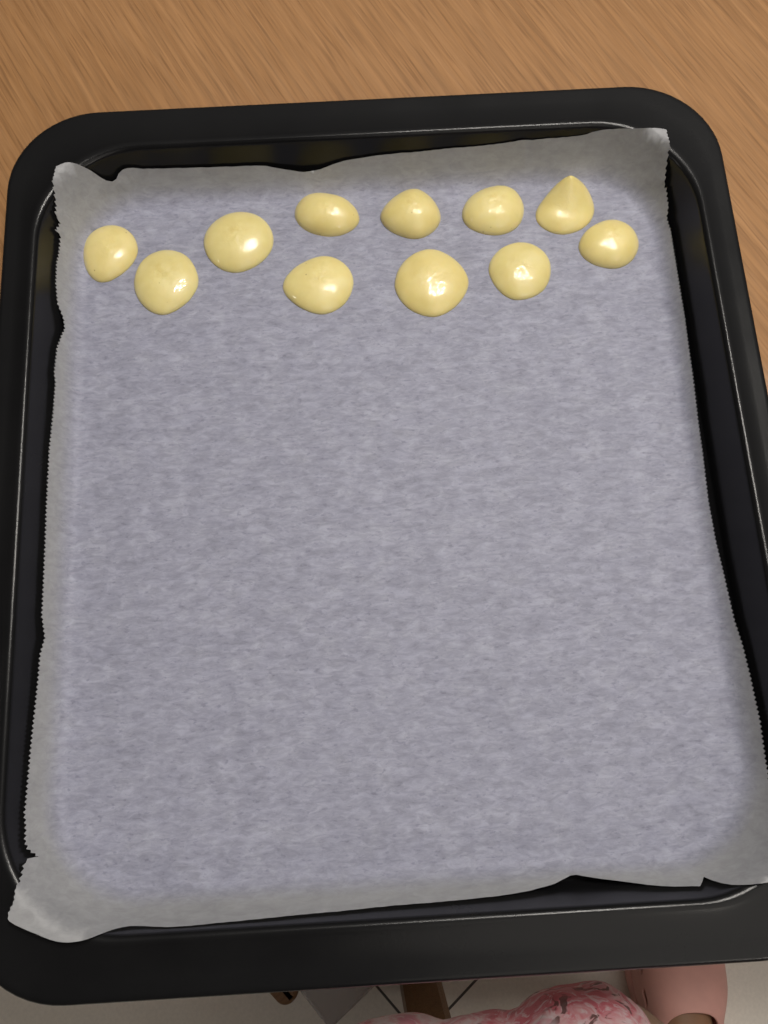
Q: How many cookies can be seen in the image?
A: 11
